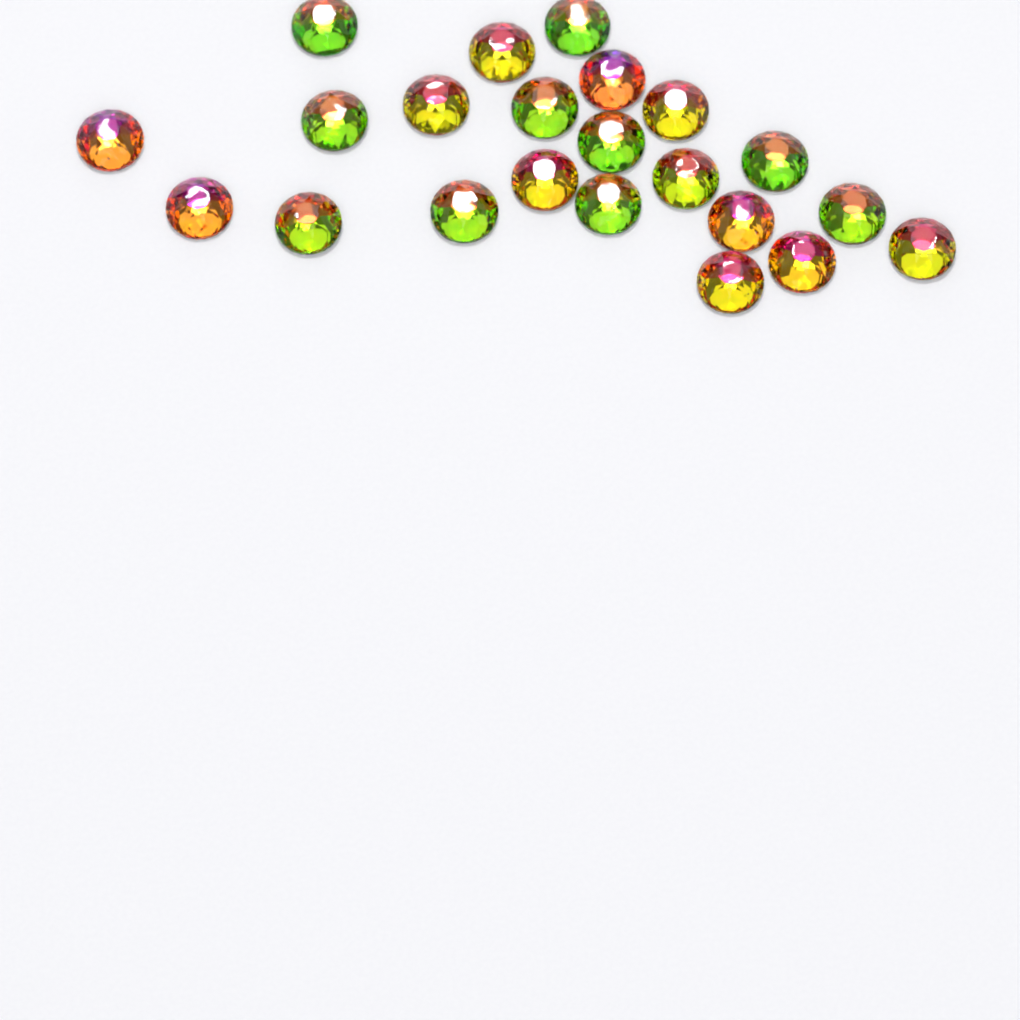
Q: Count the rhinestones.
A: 22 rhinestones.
